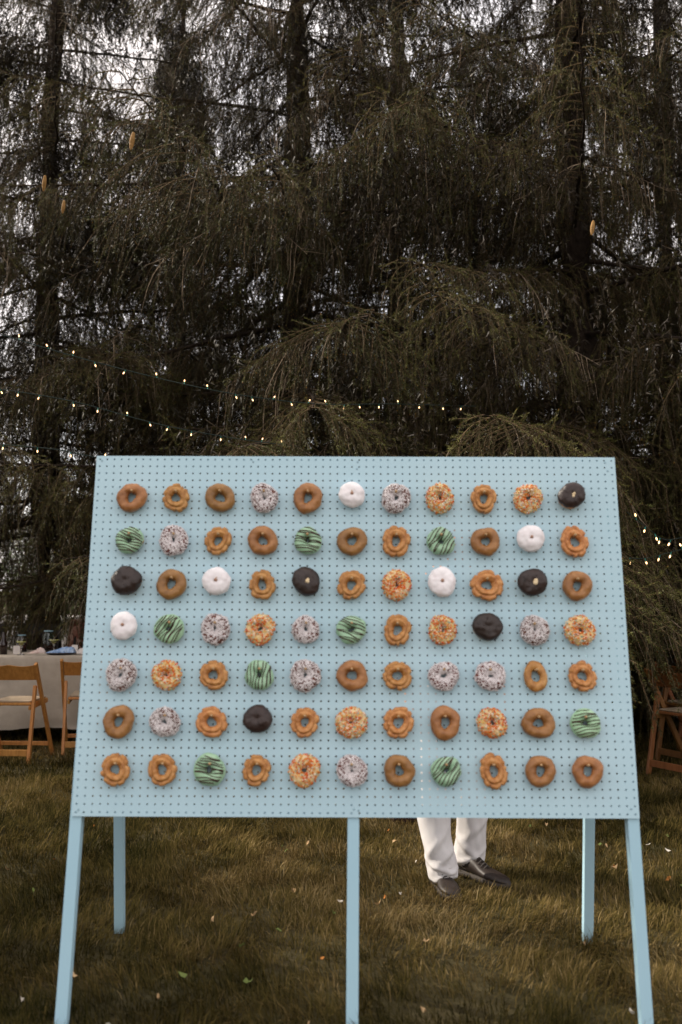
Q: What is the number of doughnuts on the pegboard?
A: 77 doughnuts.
